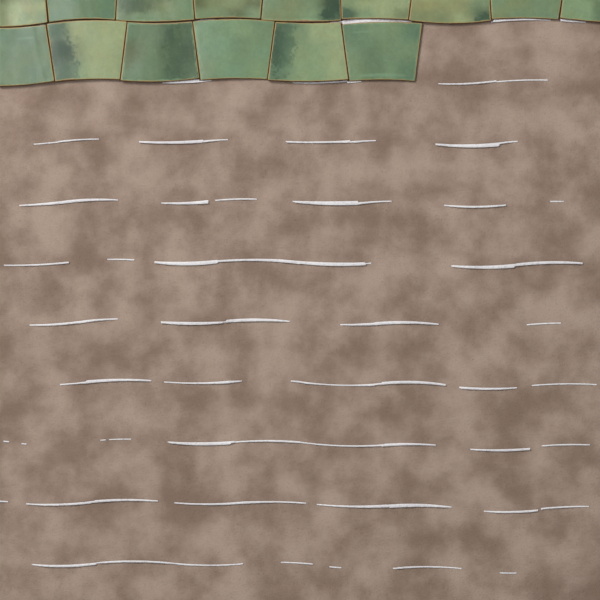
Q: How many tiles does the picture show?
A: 15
